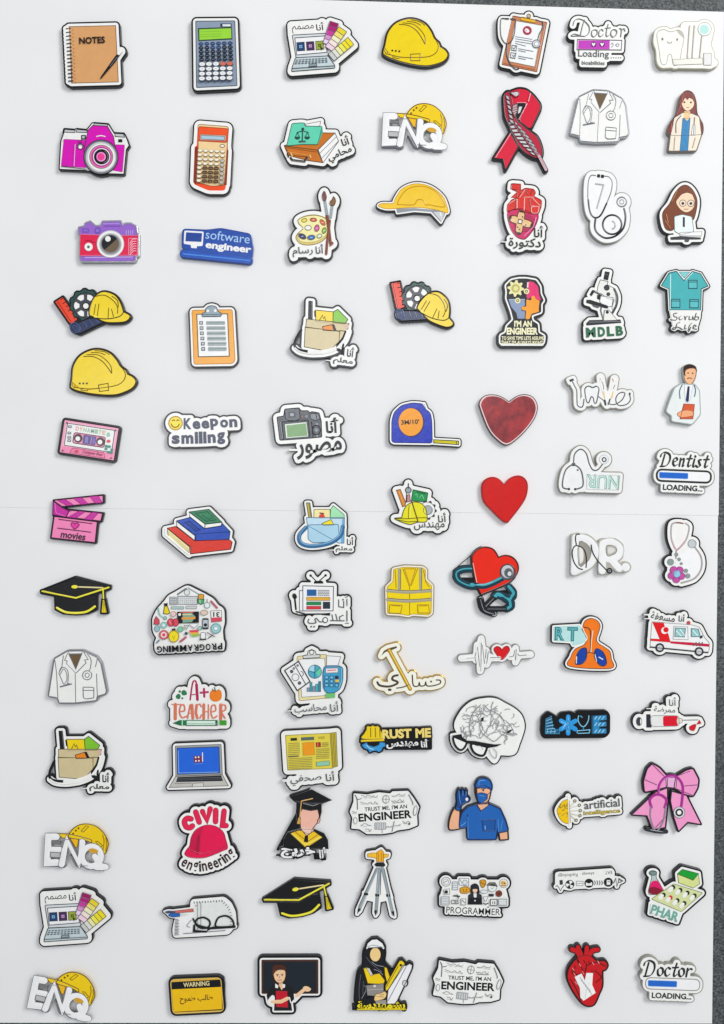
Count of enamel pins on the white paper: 85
